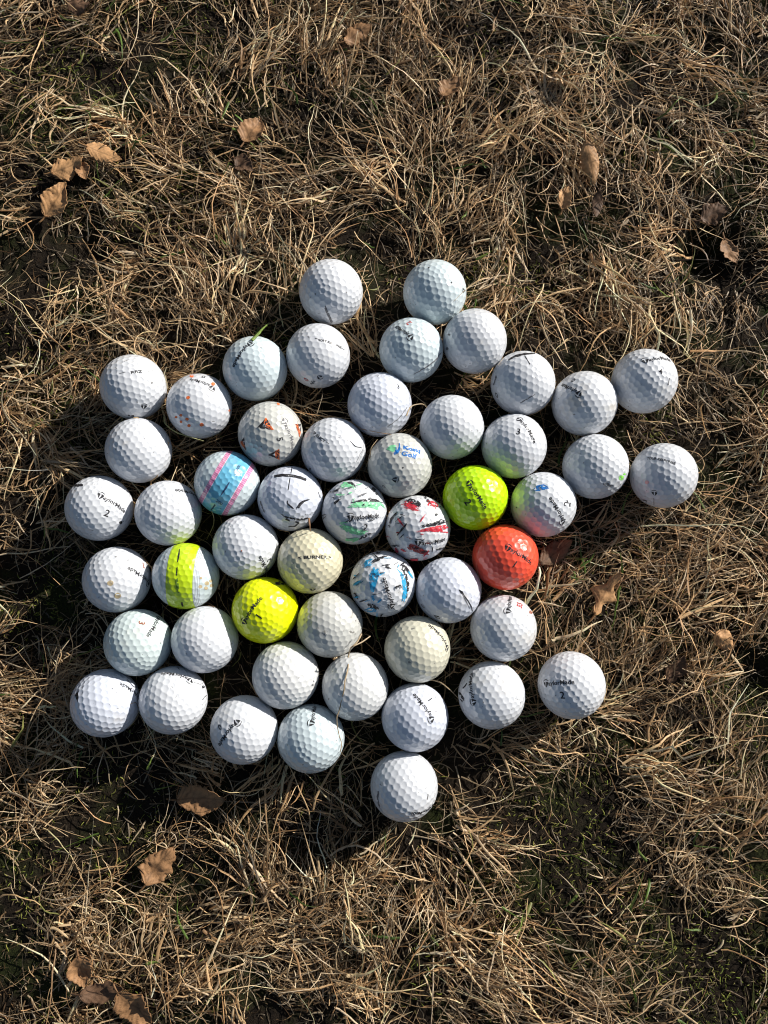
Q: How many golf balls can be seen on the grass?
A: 51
